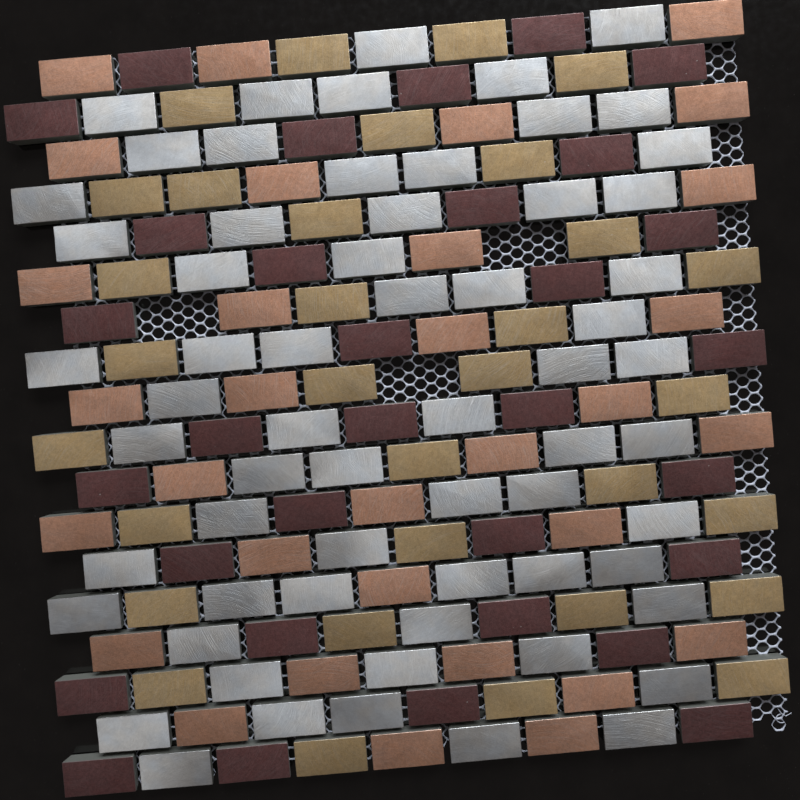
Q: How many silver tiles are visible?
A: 63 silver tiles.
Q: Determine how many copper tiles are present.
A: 32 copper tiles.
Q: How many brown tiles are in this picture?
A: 32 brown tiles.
